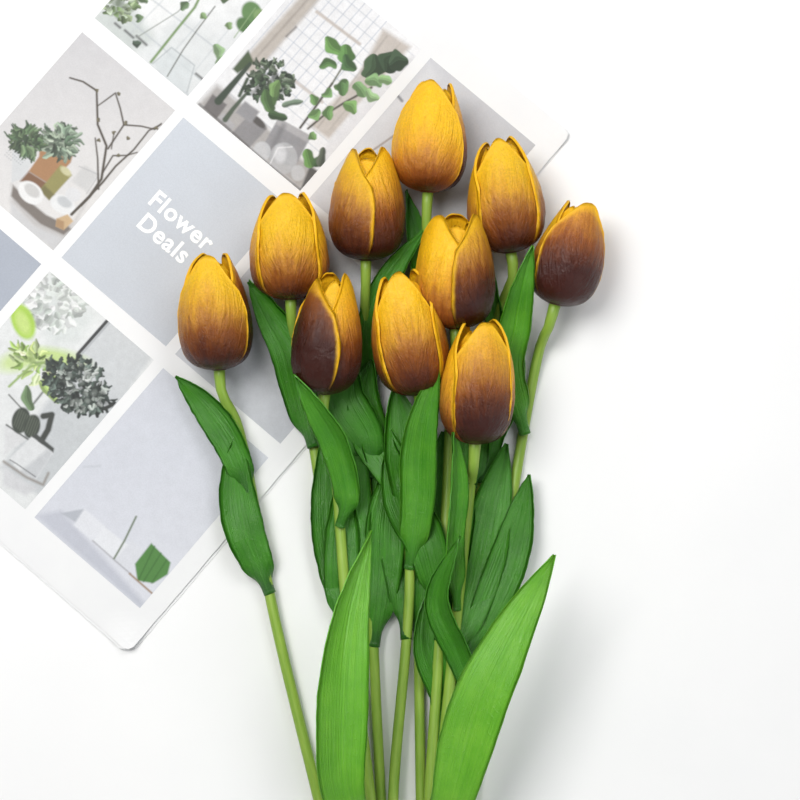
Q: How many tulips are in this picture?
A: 10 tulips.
